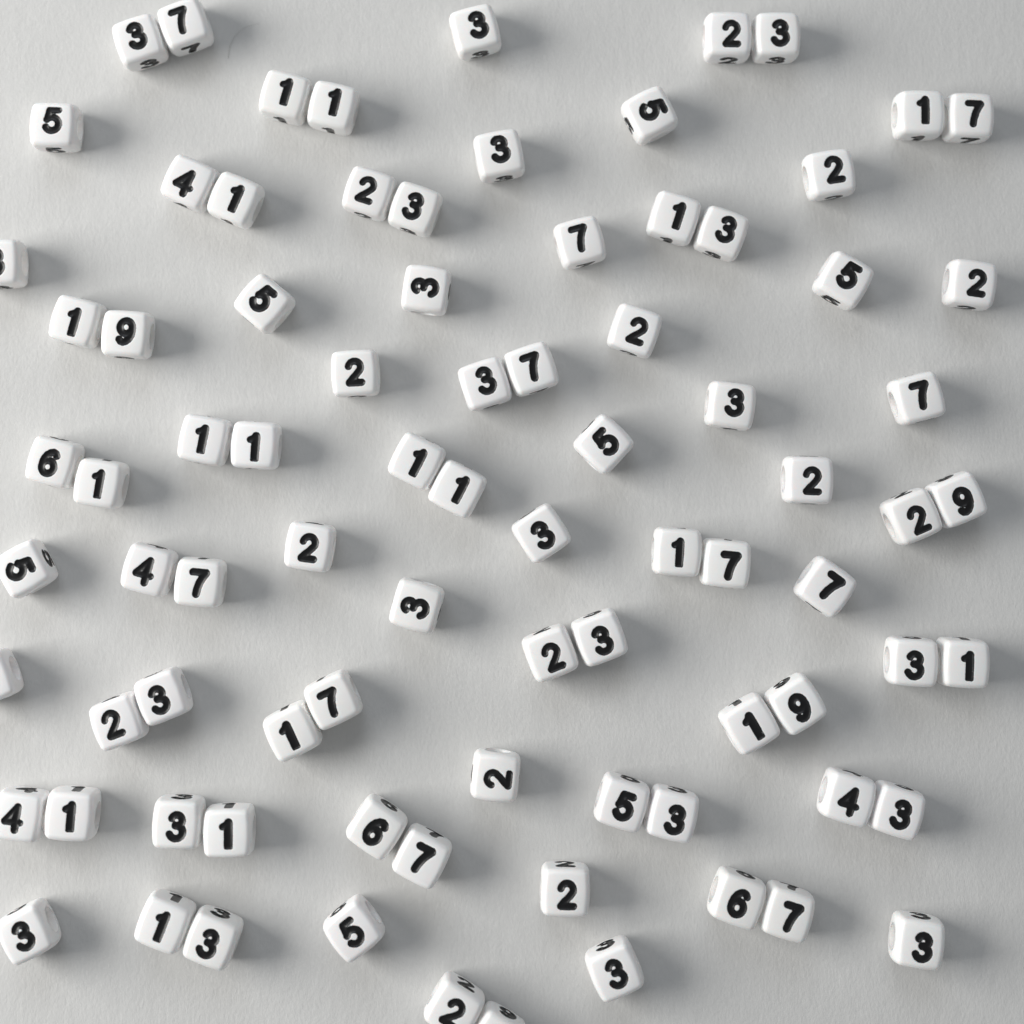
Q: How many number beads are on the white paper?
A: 85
